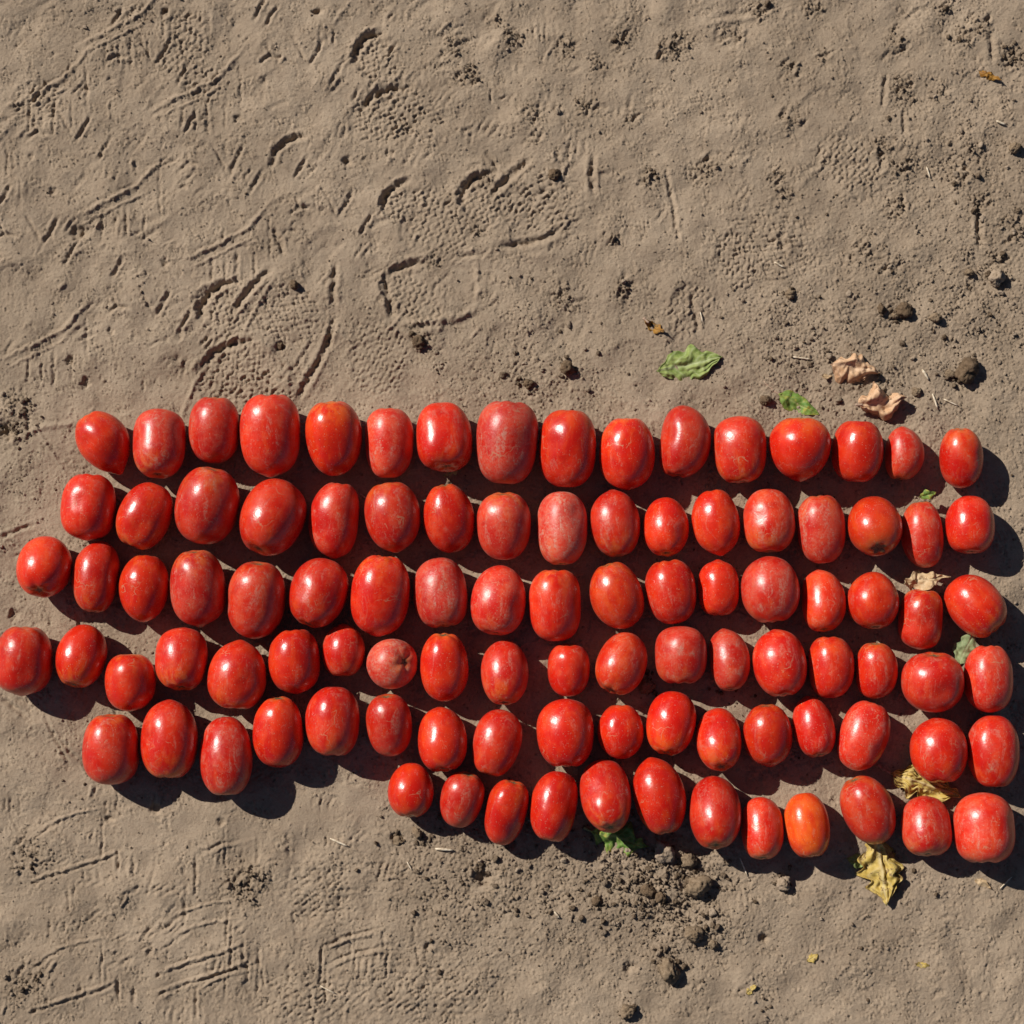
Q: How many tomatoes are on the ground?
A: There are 99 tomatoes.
